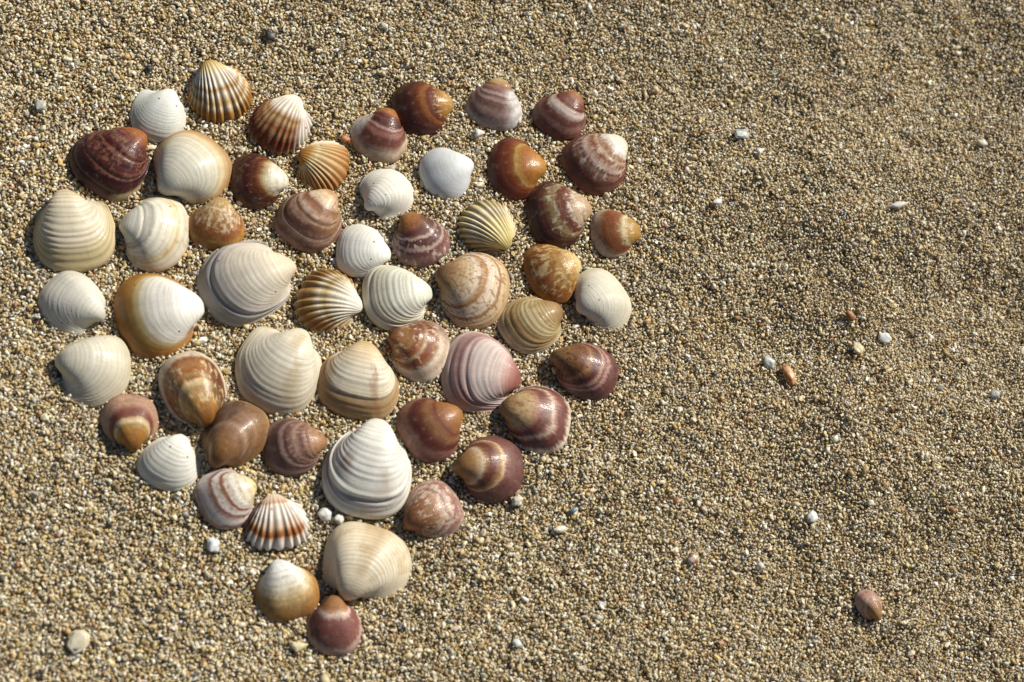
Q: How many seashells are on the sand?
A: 55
